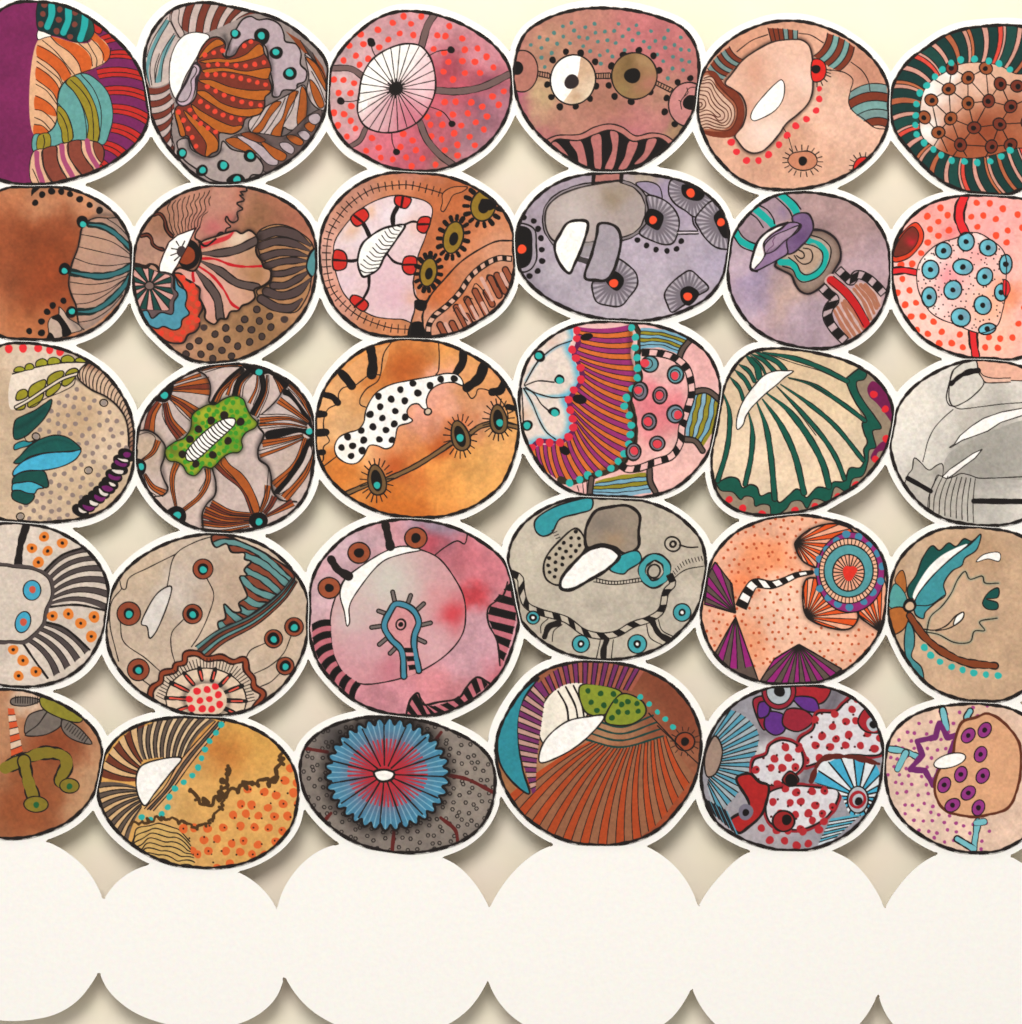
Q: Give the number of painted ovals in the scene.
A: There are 30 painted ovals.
